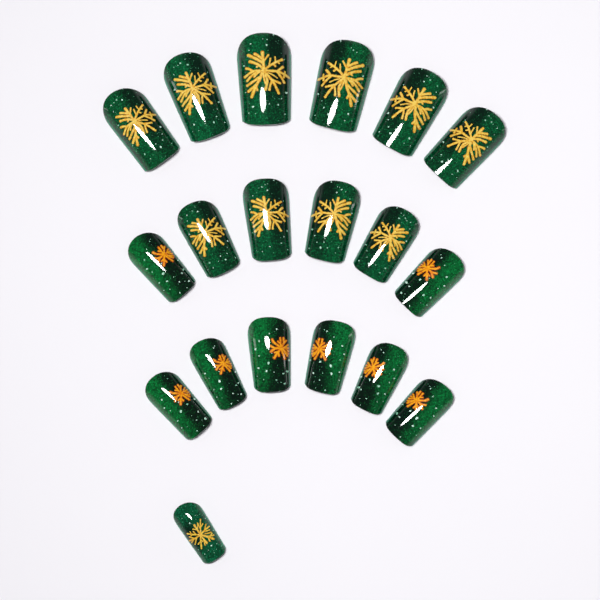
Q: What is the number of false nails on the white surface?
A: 19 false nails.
